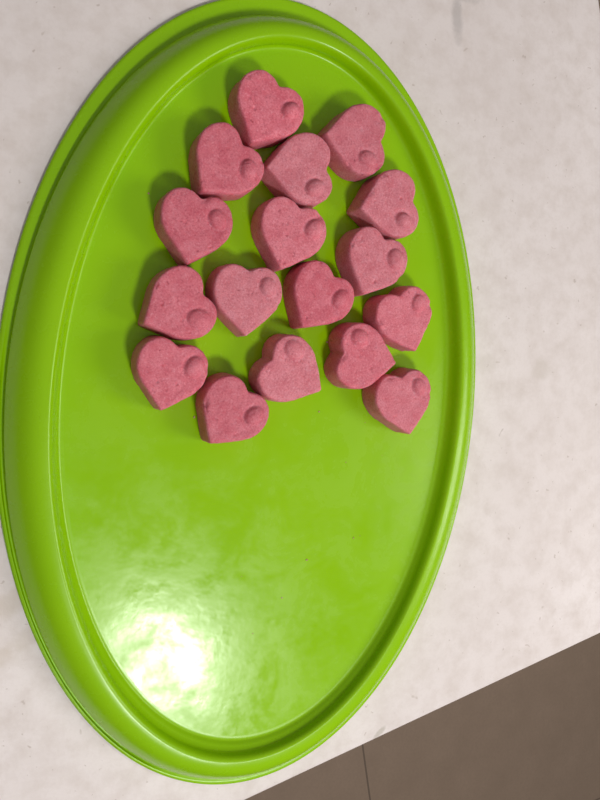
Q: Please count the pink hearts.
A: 17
